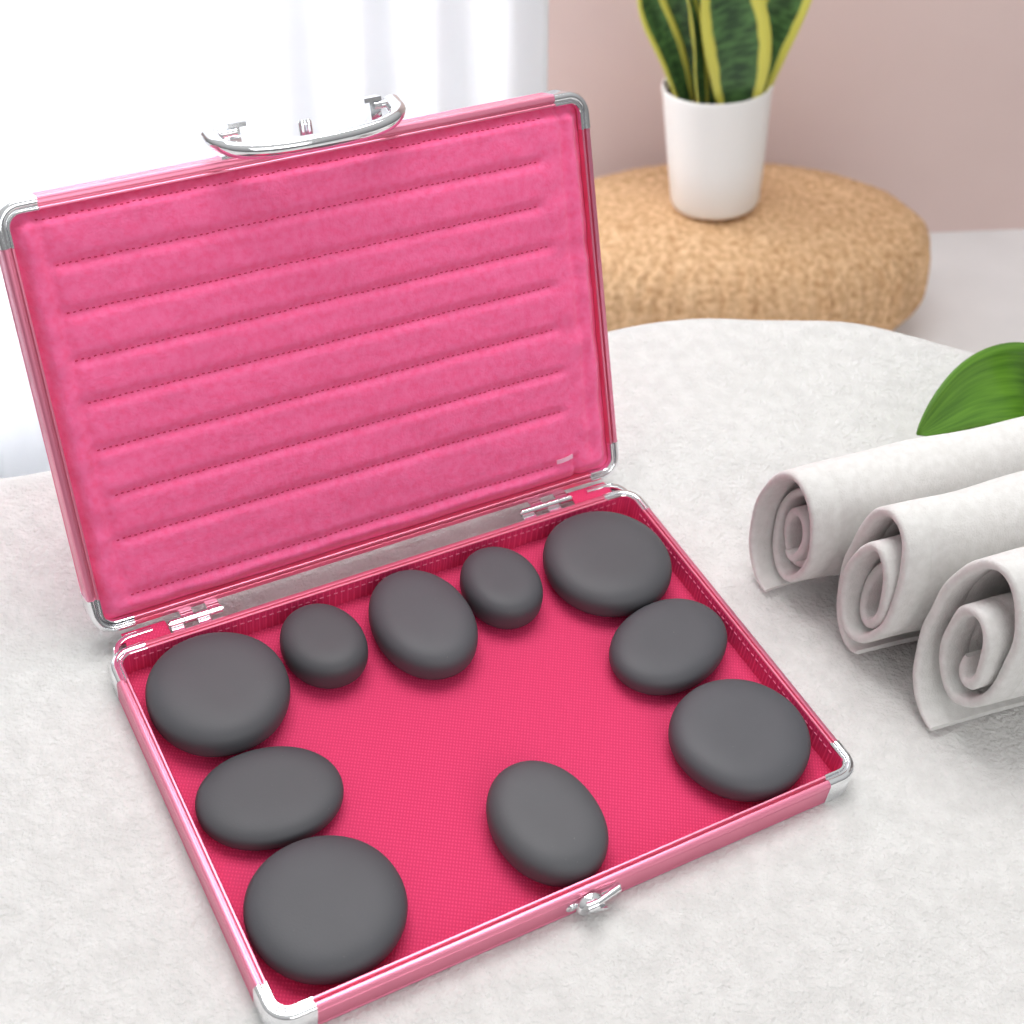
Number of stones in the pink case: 10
